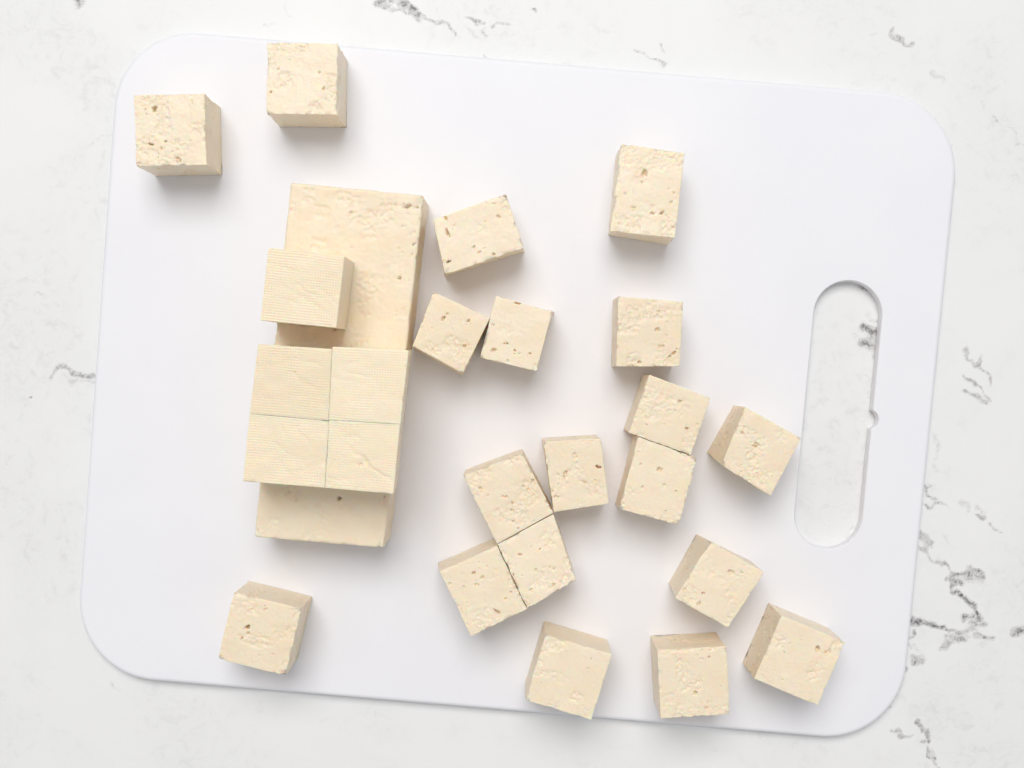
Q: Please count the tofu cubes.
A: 24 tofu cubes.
